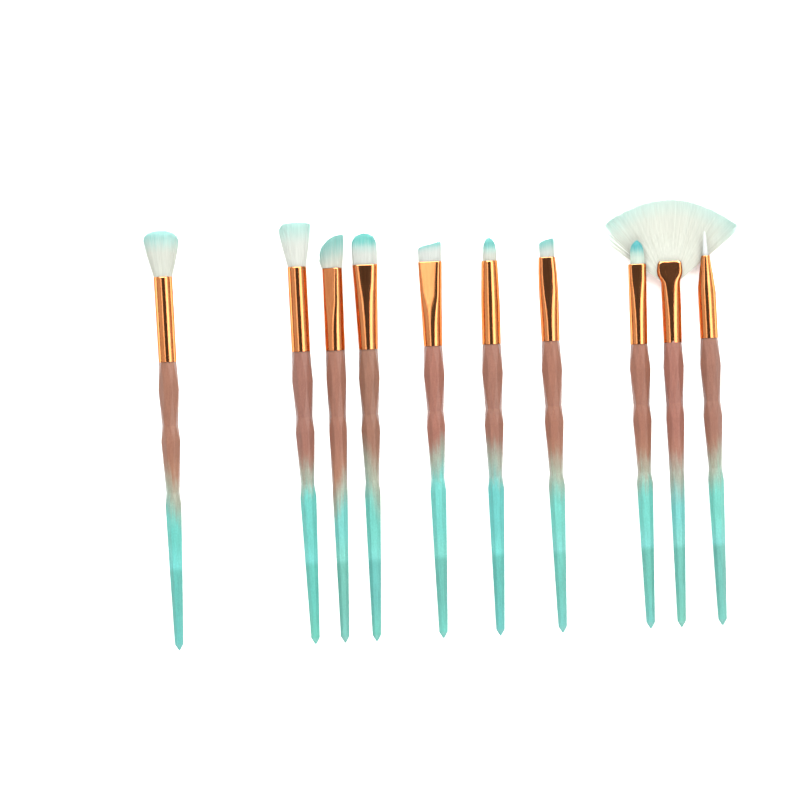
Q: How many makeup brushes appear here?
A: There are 10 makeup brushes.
